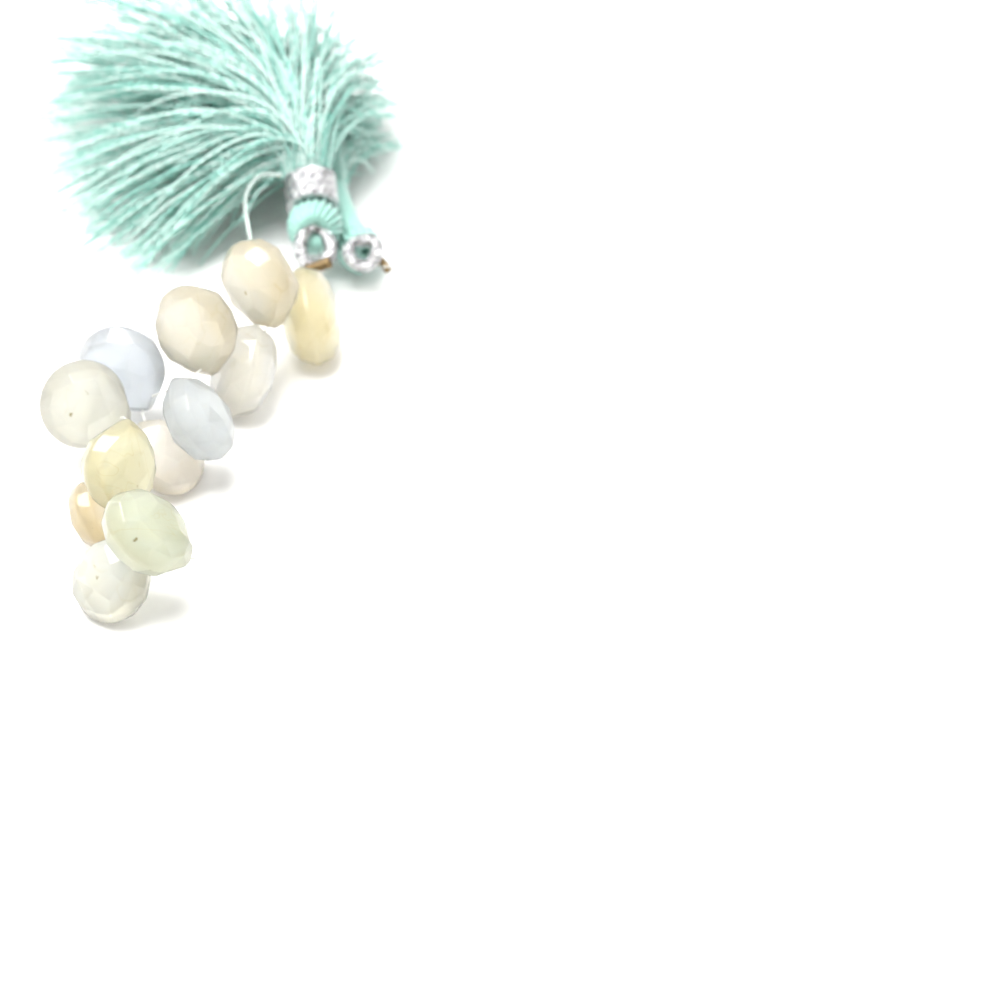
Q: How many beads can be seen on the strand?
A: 12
